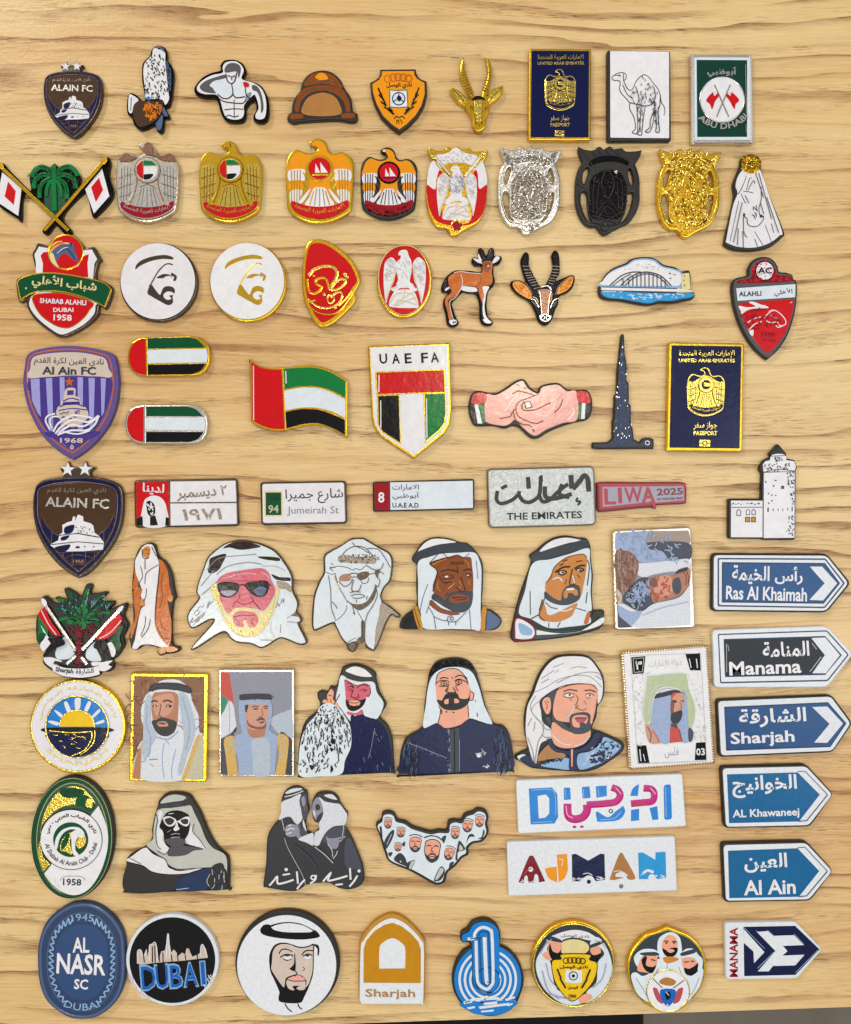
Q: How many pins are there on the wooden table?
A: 76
